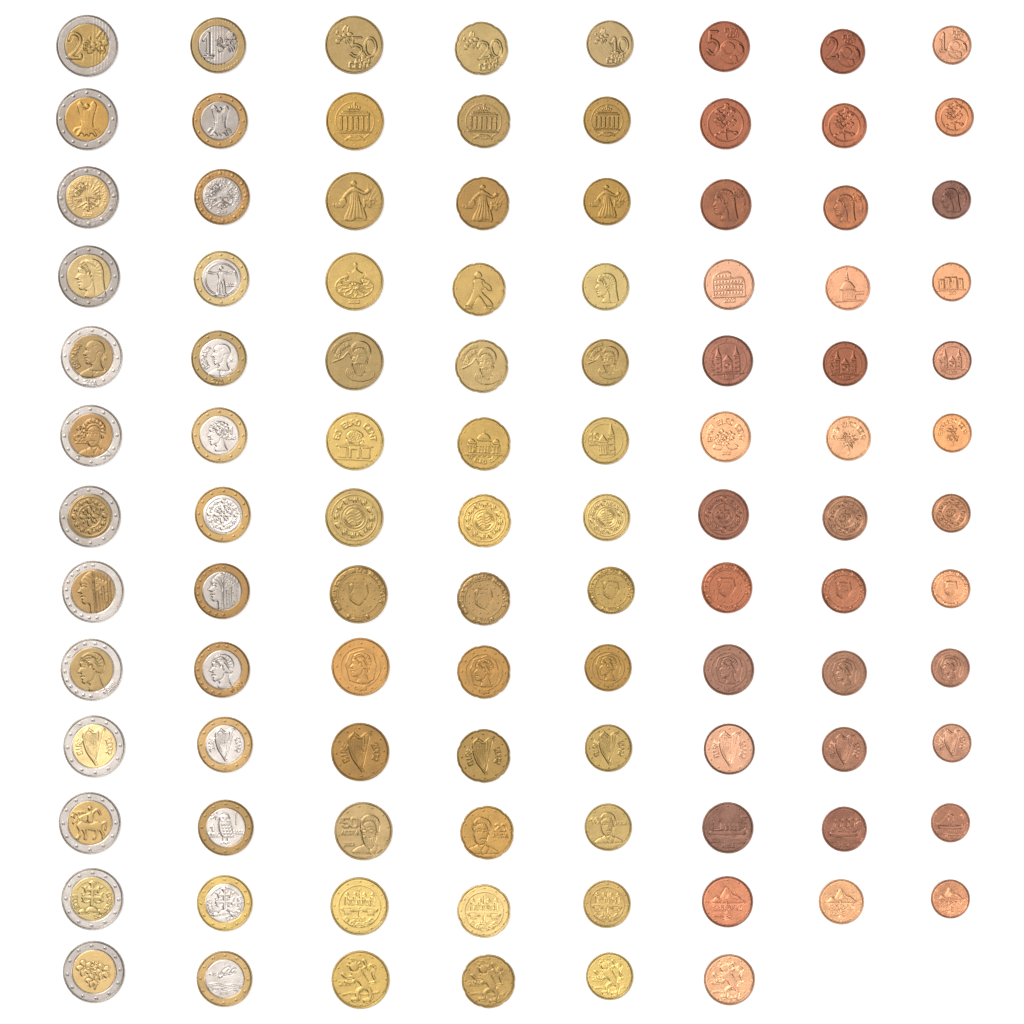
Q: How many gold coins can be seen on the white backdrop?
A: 39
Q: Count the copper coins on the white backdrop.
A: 37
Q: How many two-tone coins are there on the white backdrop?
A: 26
